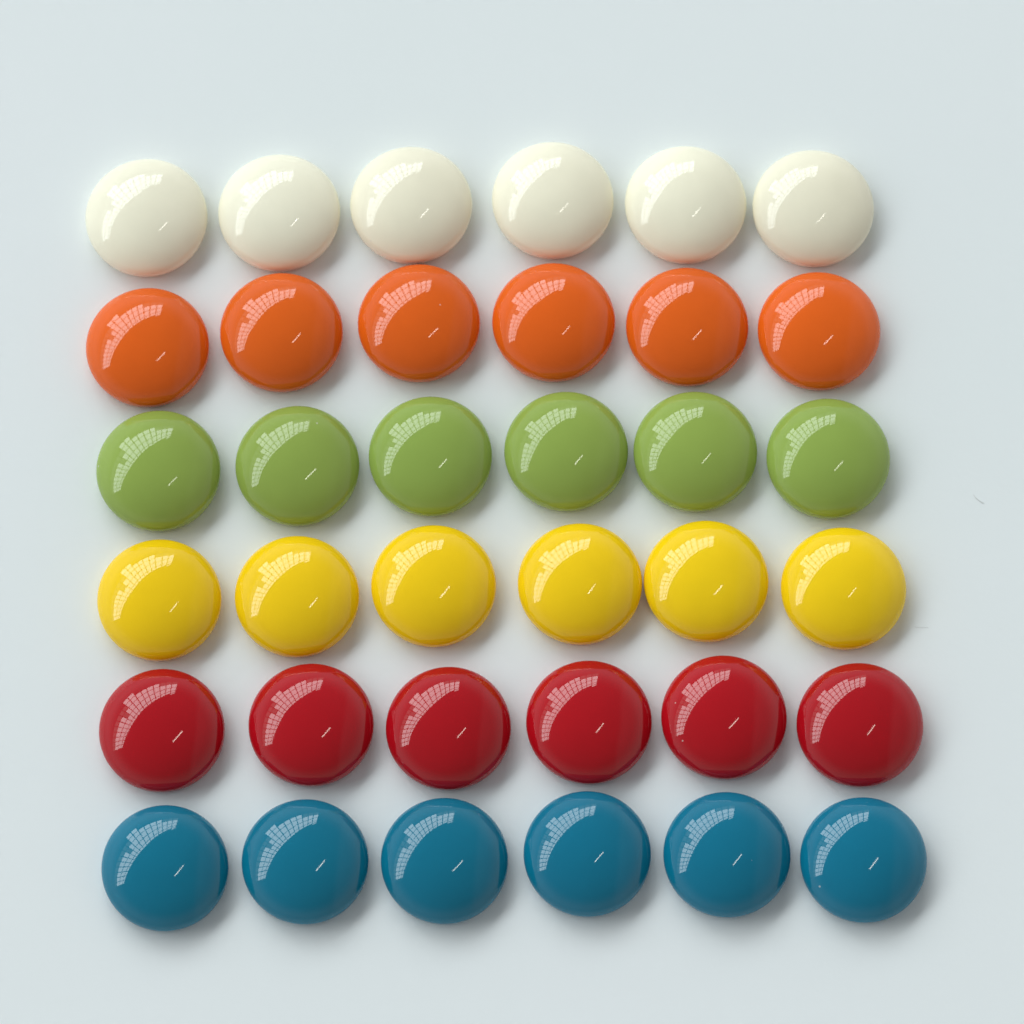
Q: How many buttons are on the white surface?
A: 36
